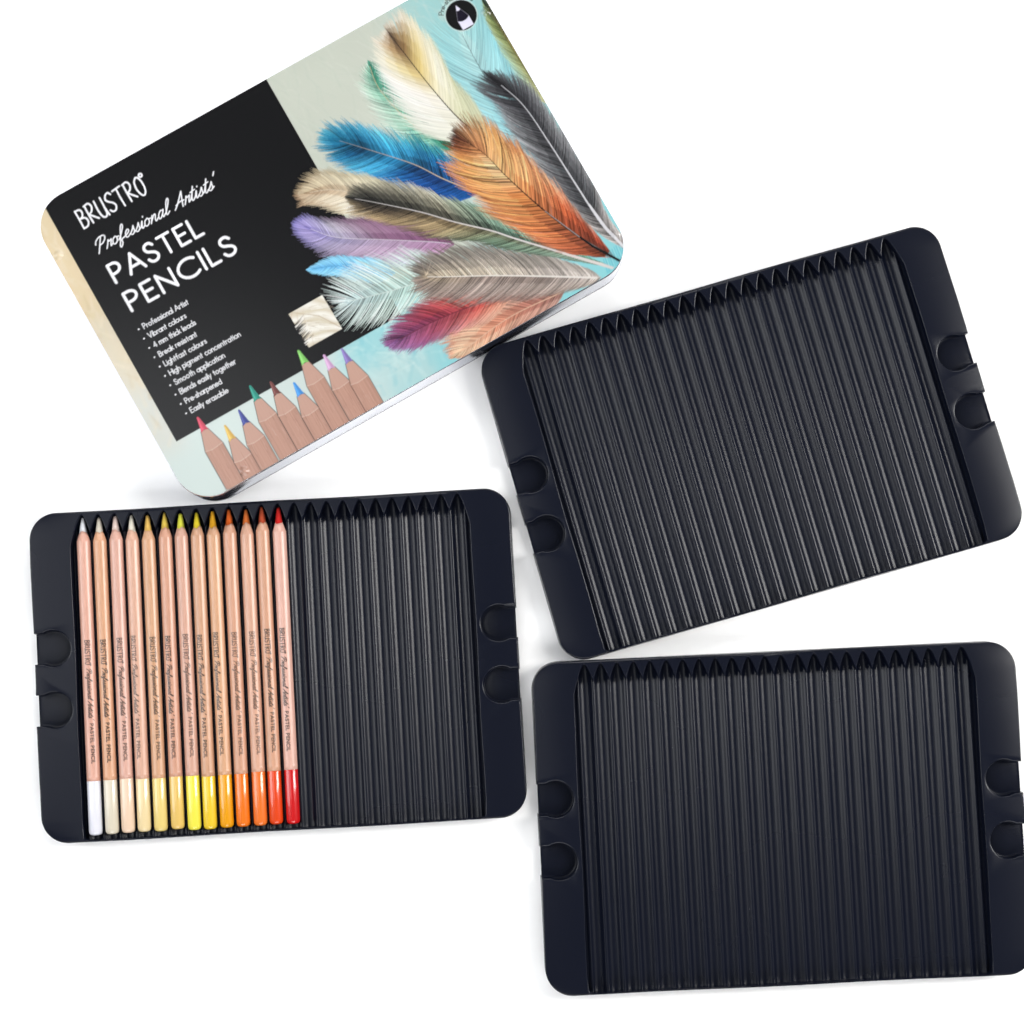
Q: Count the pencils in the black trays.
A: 13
